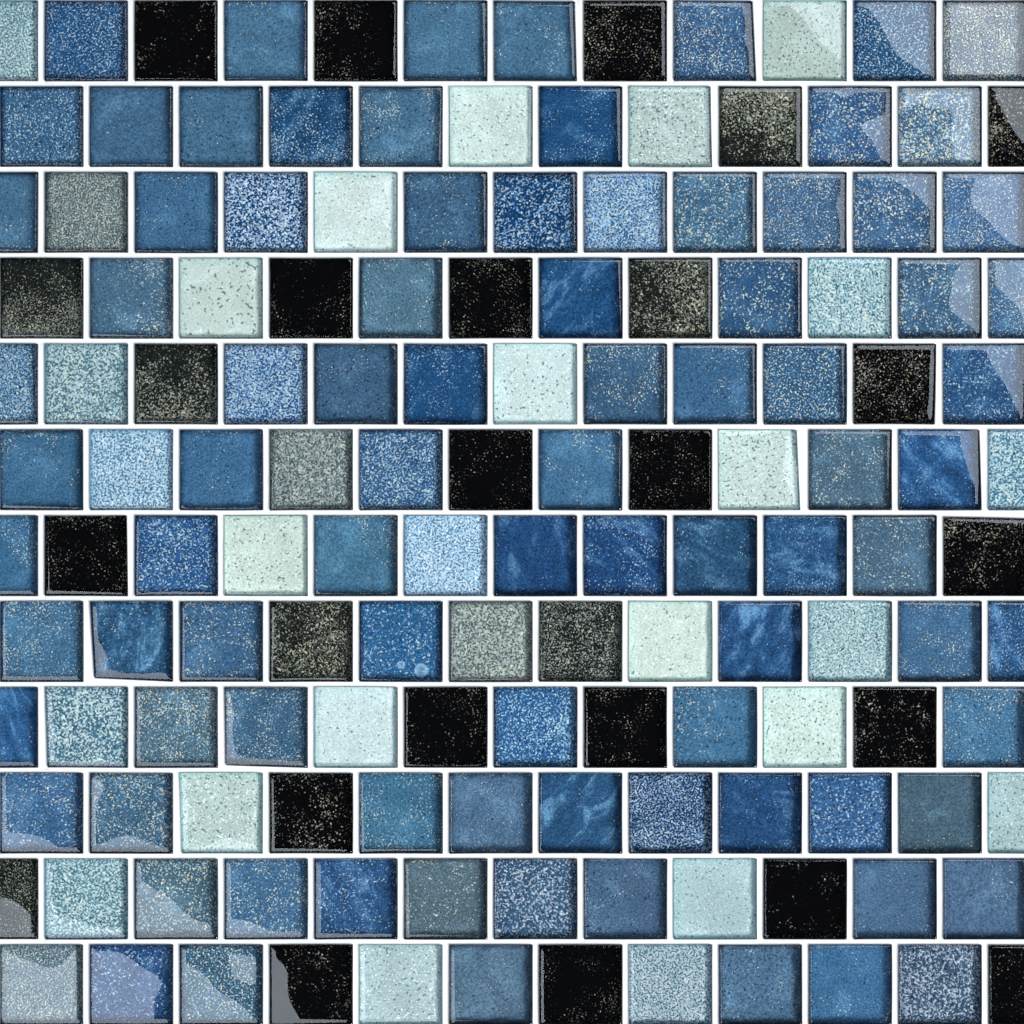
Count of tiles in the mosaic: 144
